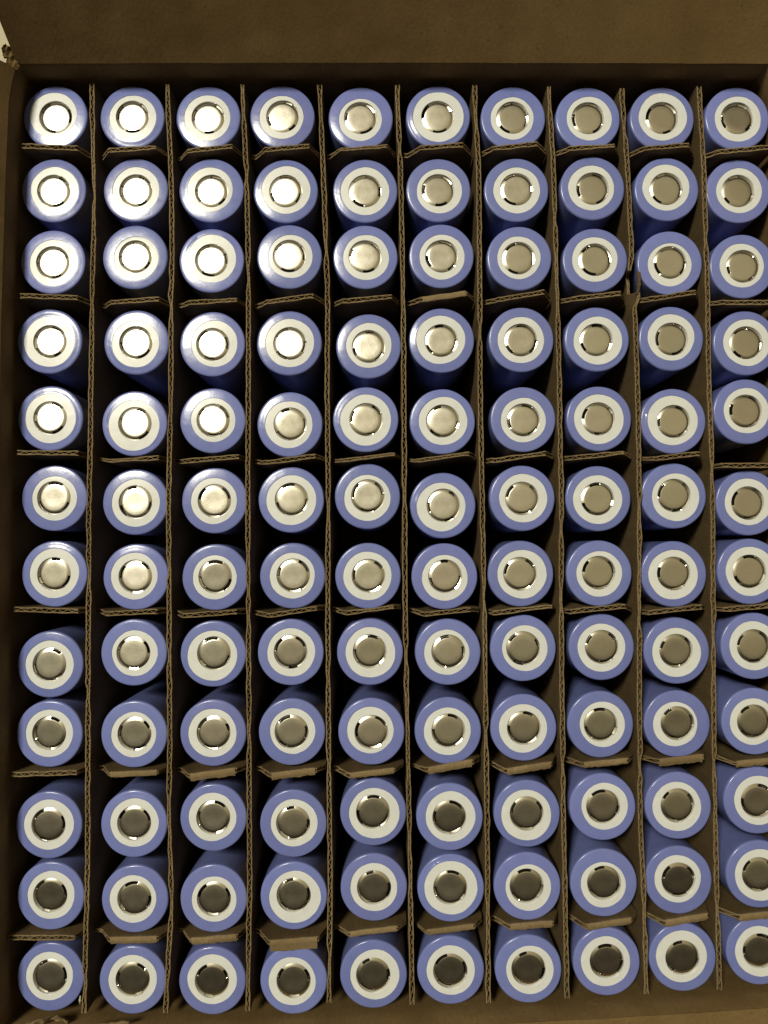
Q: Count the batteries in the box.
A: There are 120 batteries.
